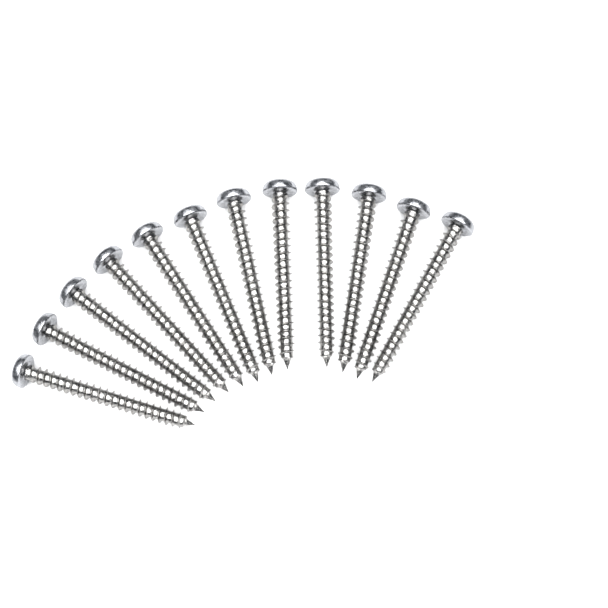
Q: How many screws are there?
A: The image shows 12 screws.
